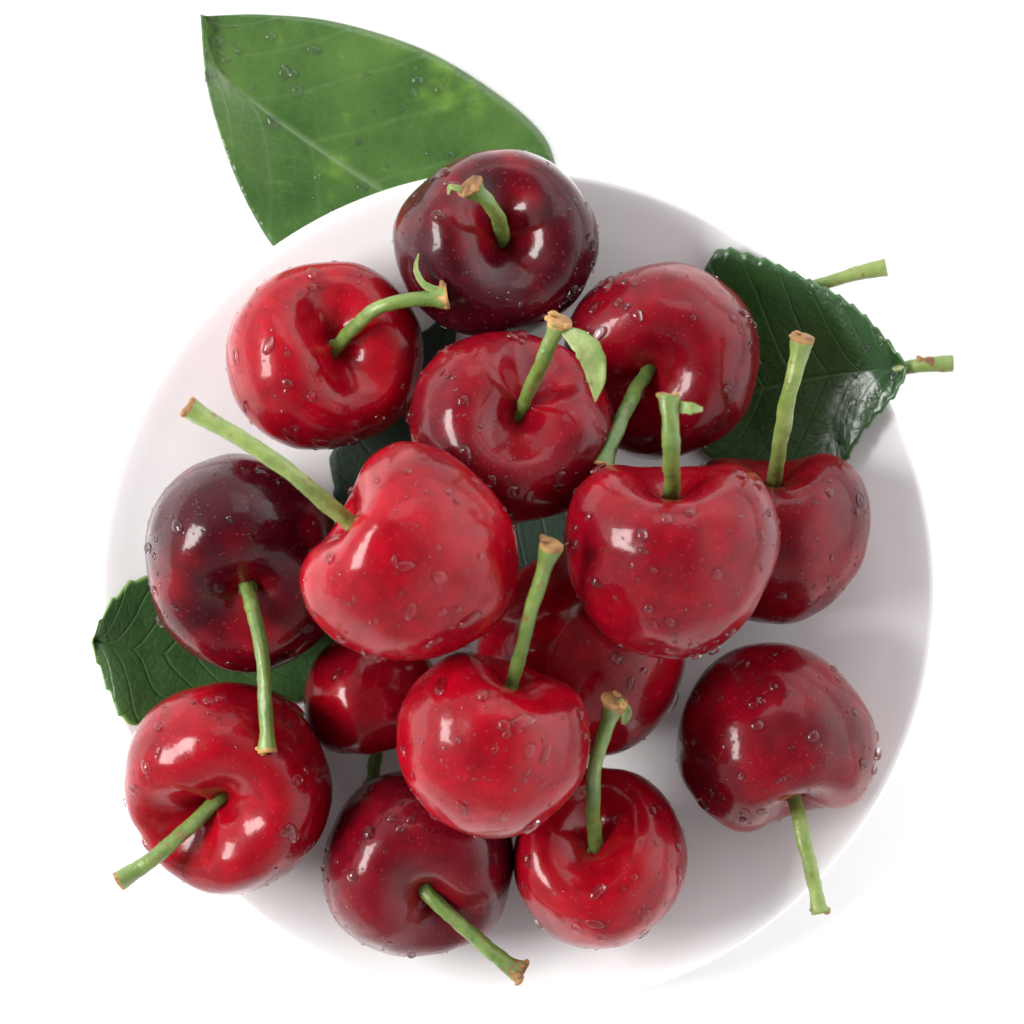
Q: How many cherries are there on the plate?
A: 15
